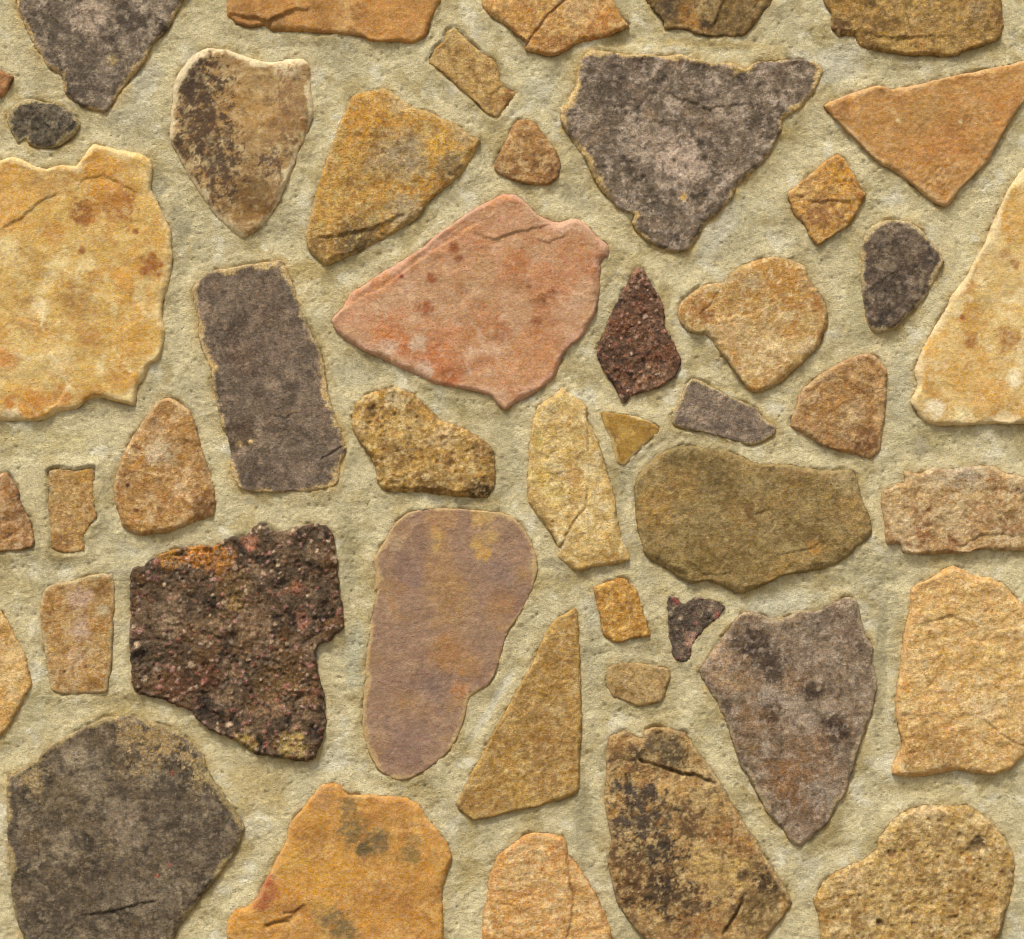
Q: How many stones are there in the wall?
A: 46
